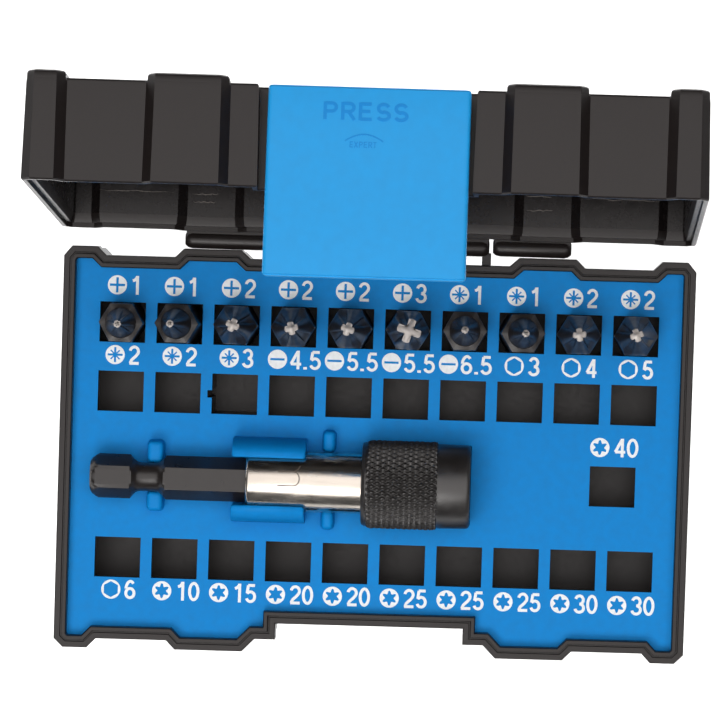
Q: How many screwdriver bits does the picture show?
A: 10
